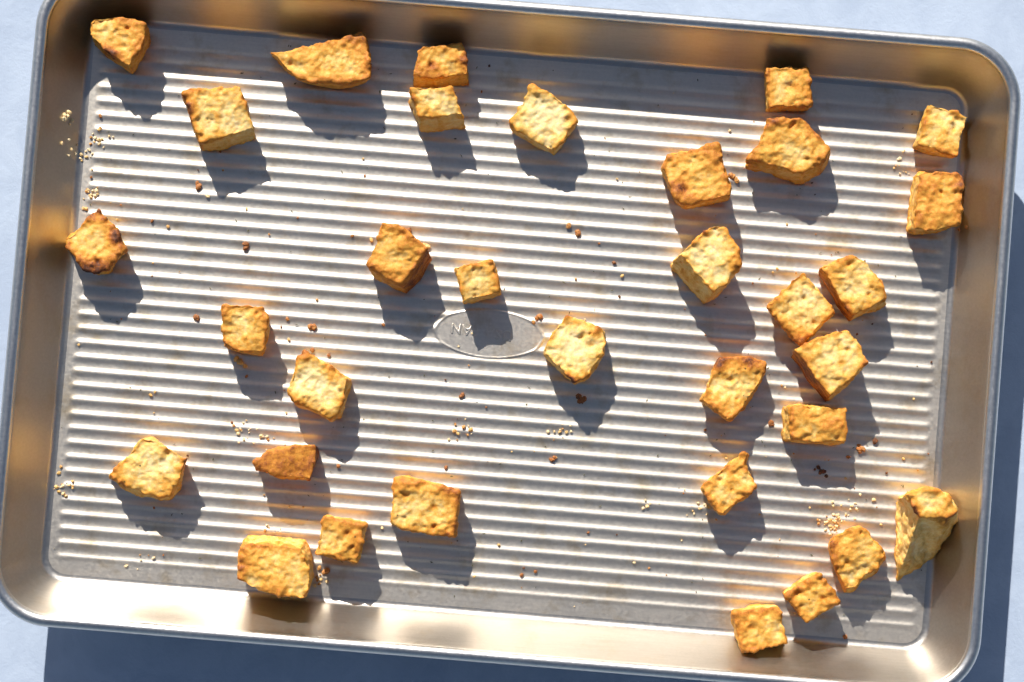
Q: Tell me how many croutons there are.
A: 33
